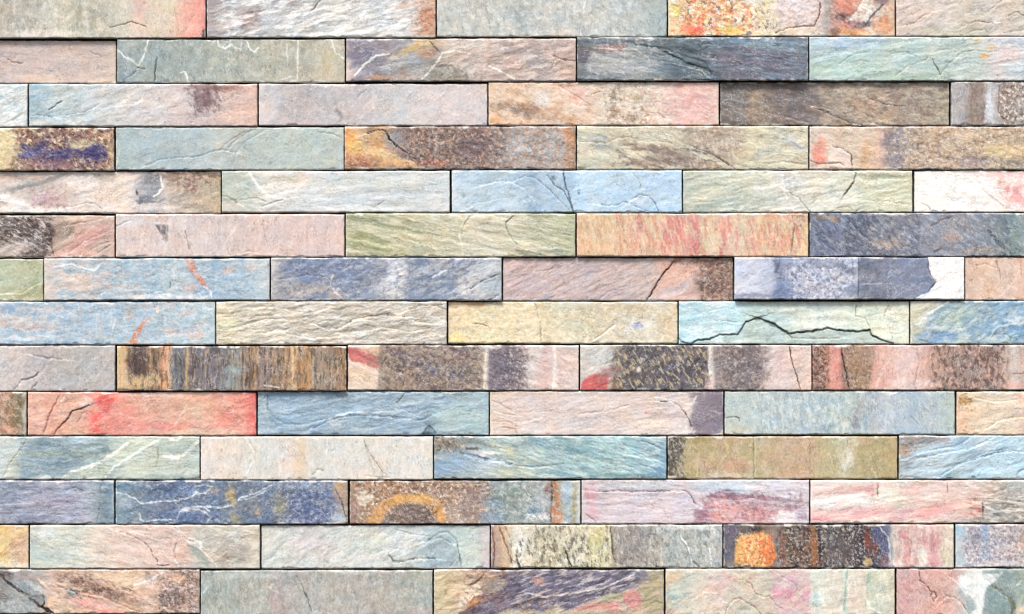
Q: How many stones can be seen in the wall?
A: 74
